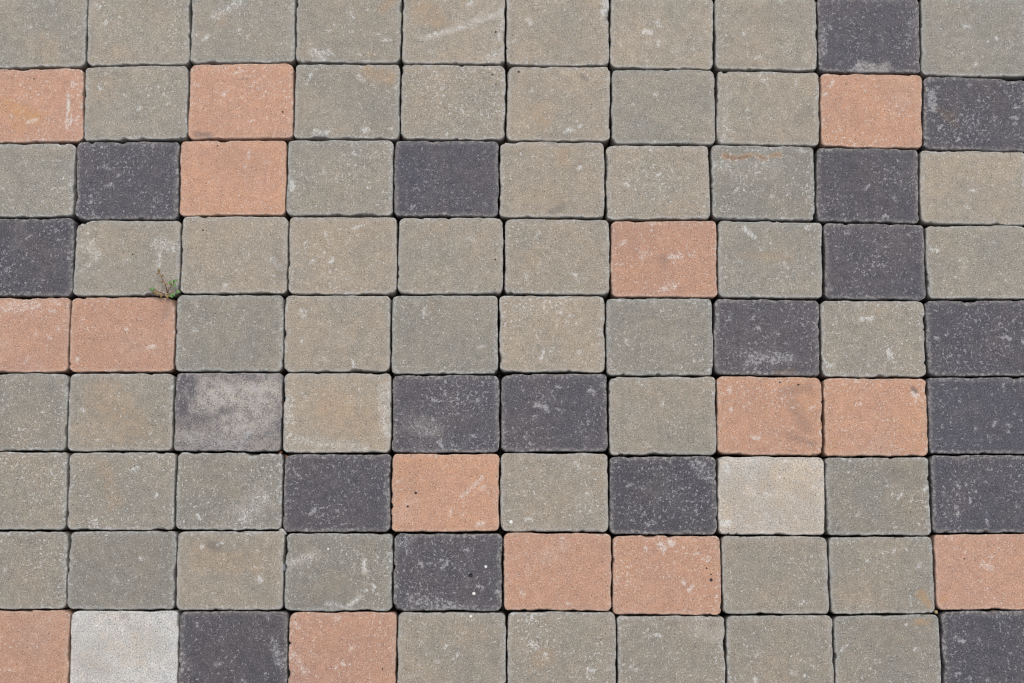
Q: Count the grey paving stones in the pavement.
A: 54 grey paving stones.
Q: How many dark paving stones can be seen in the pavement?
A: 19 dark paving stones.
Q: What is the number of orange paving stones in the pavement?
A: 15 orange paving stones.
